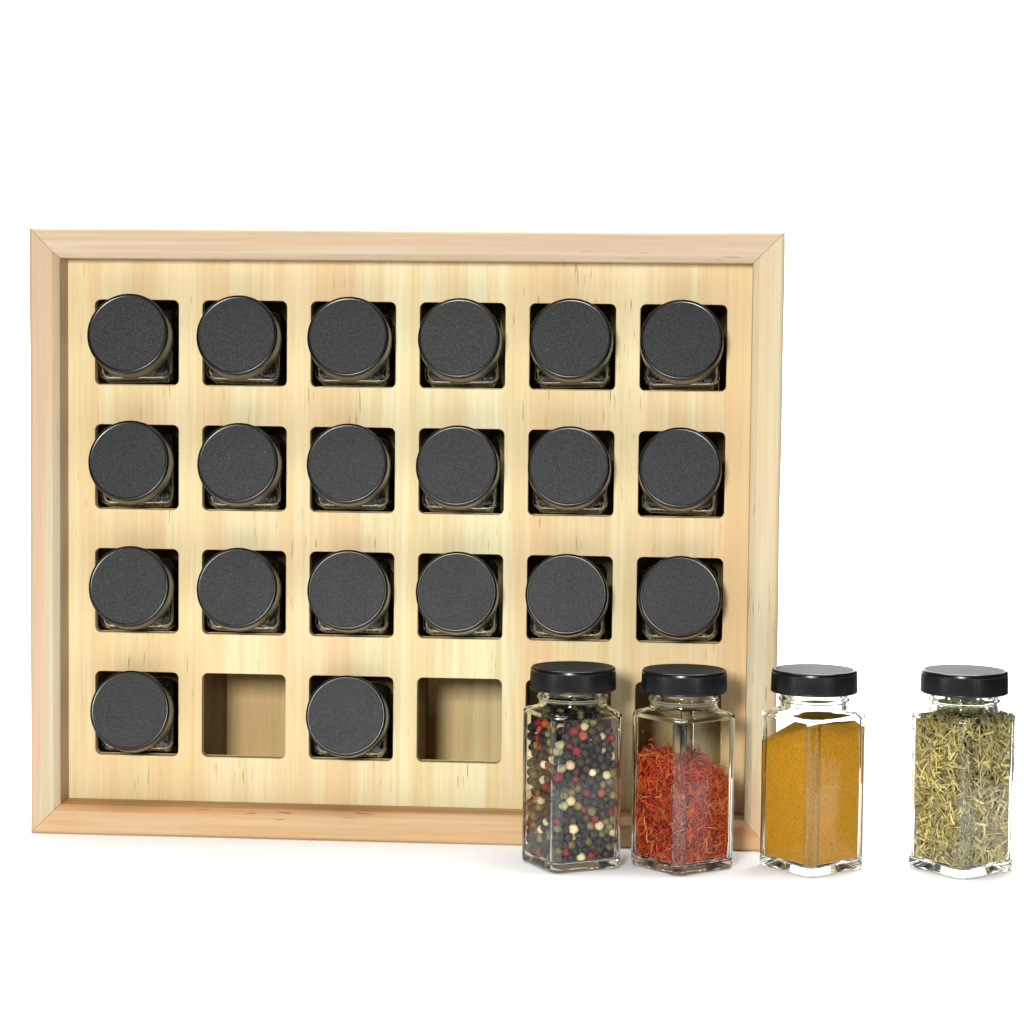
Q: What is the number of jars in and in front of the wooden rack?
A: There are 24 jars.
